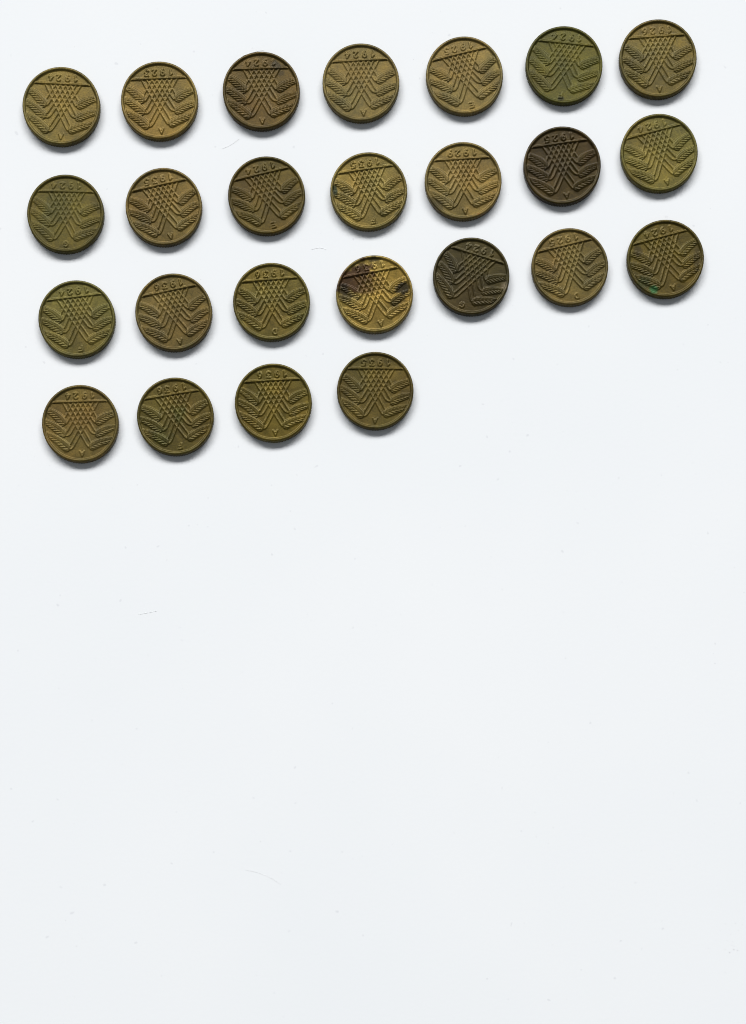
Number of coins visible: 25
